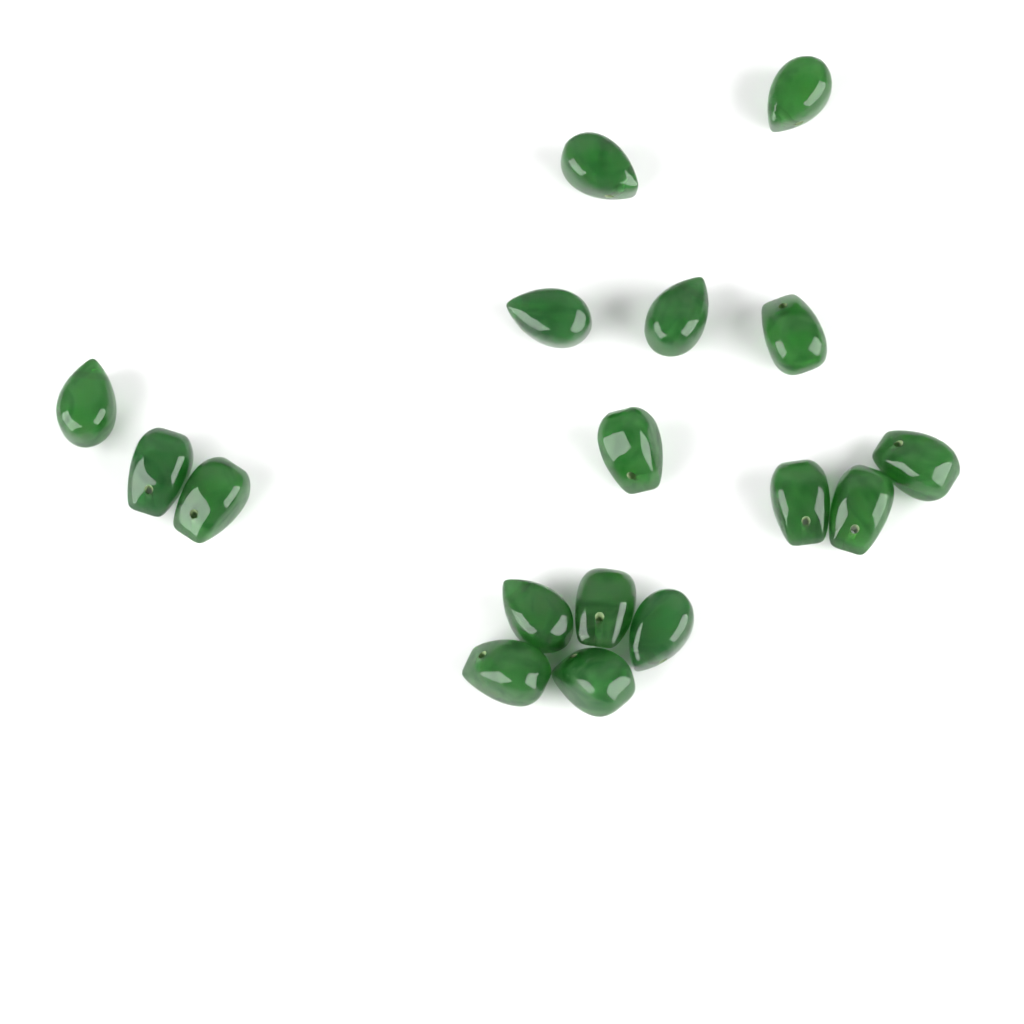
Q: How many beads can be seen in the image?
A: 17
